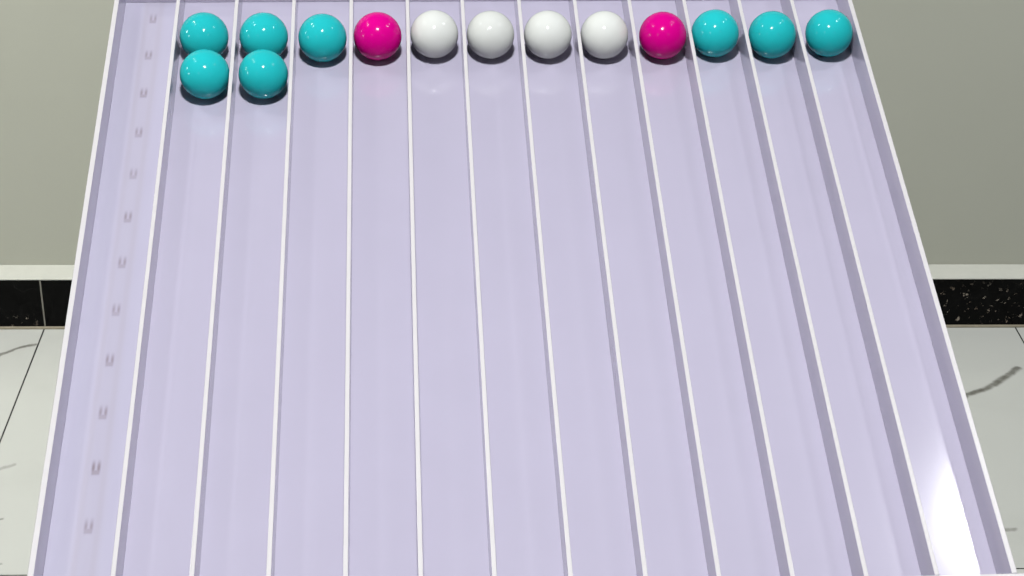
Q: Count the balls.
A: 14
